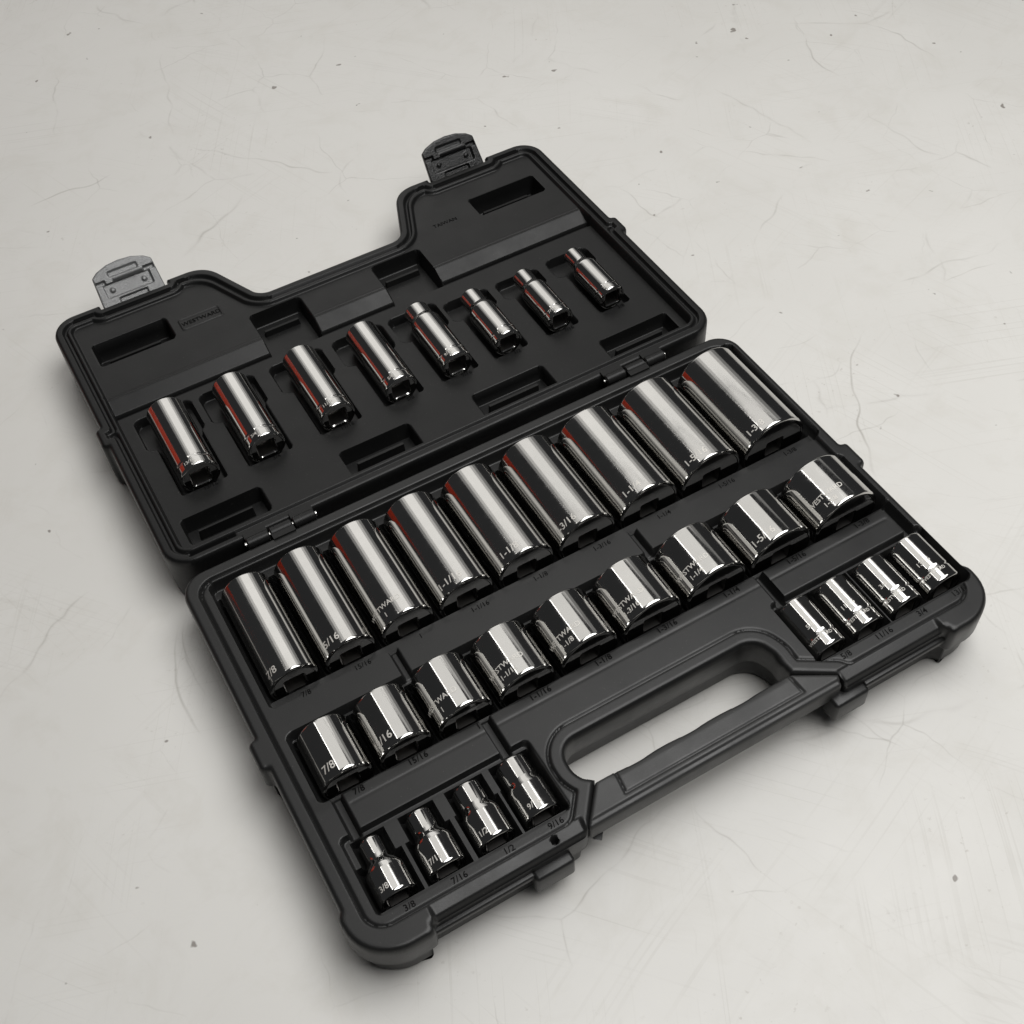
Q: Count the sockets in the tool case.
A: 34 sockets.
